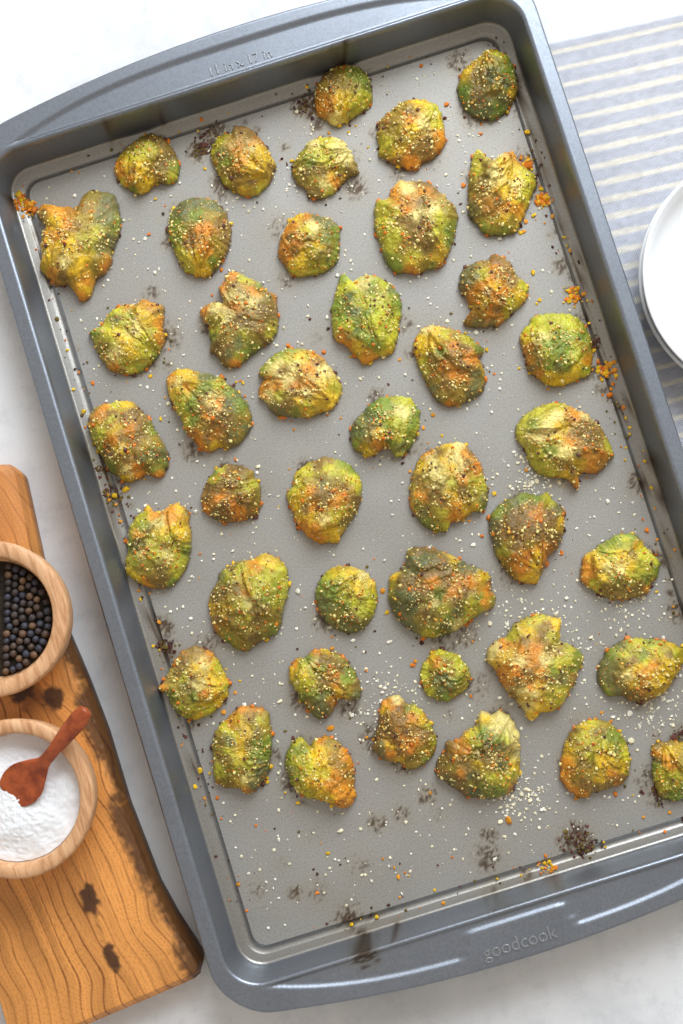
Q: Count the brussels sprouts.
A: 42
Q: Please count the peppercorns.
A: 70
